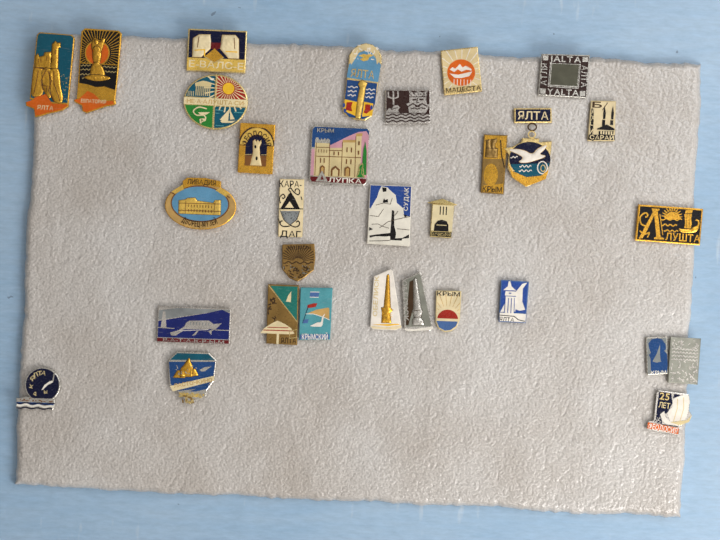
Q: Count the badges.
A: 31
